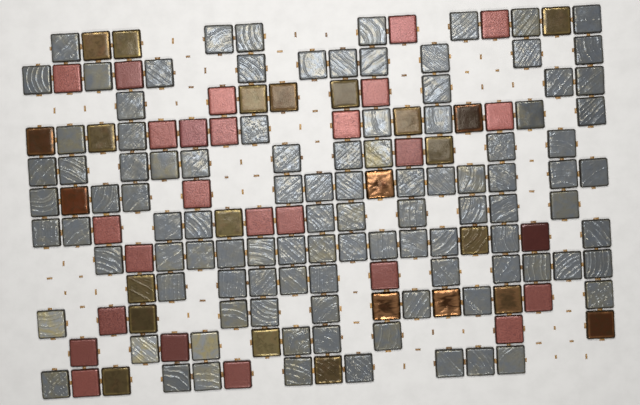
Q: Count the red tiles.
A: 26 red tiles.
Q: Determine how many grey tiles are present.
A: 103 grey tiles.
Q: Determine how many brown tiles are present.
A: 24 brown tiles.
